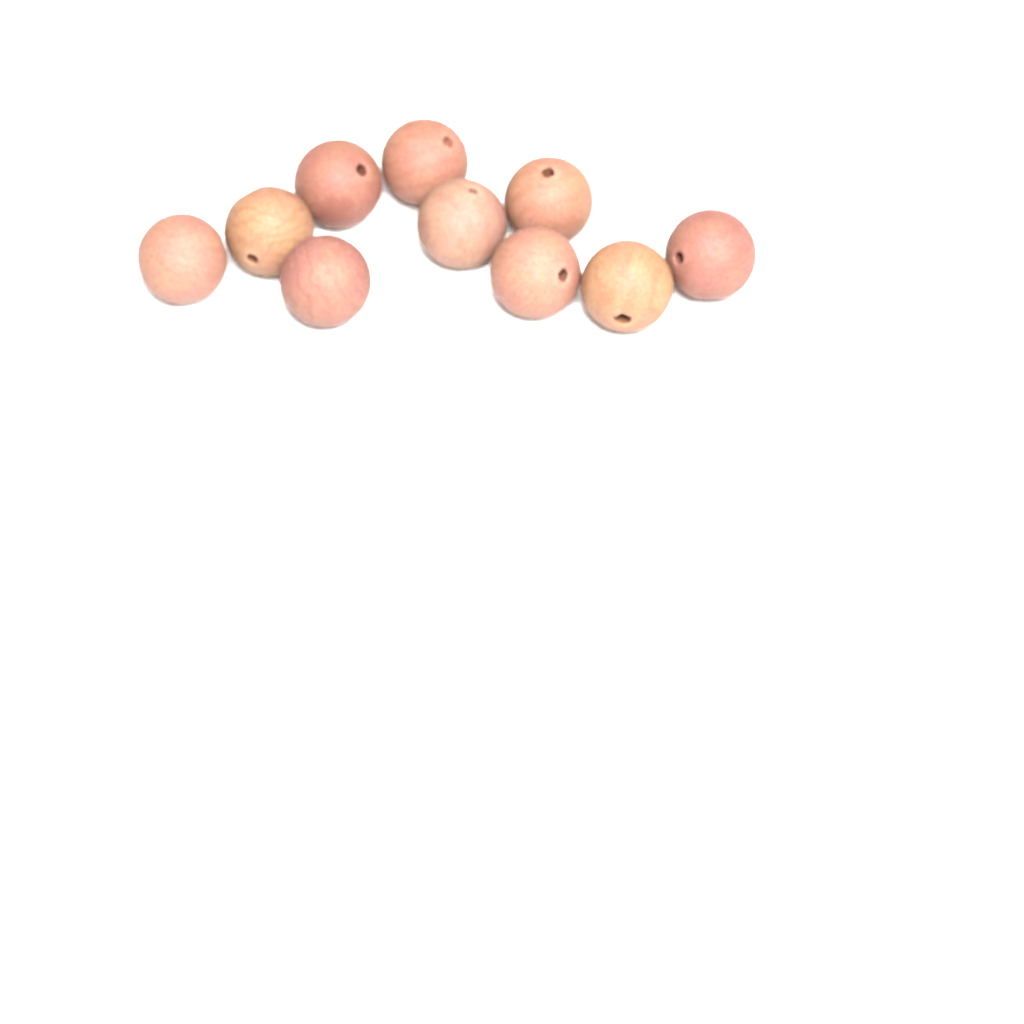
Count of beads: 10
